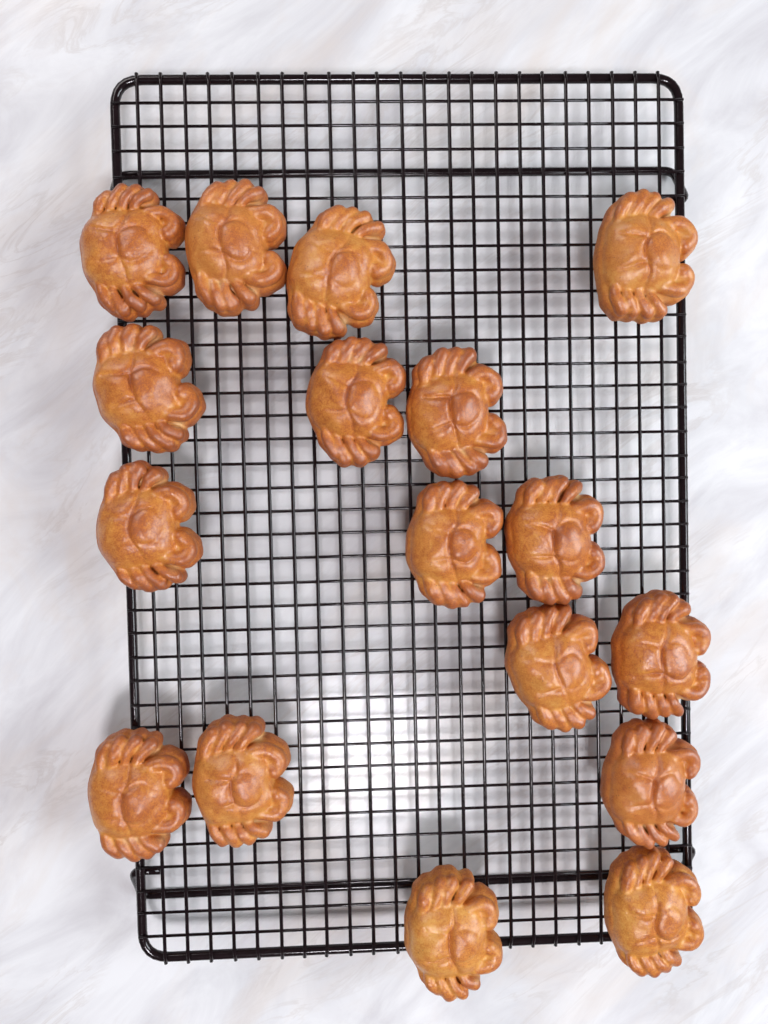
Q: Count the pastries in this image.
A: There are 17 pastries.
